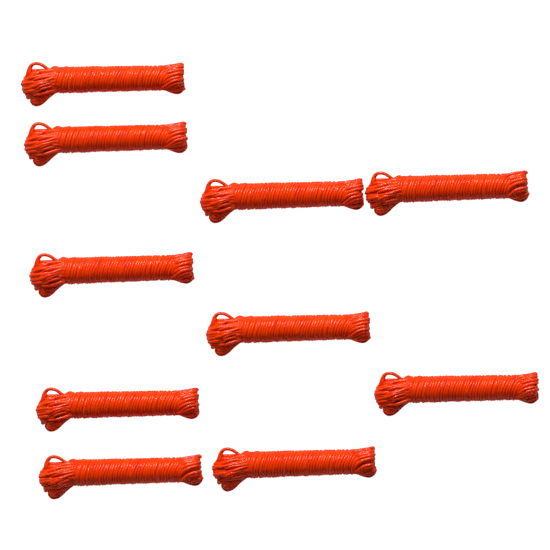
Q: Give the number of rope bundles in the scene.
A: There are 10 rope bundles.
